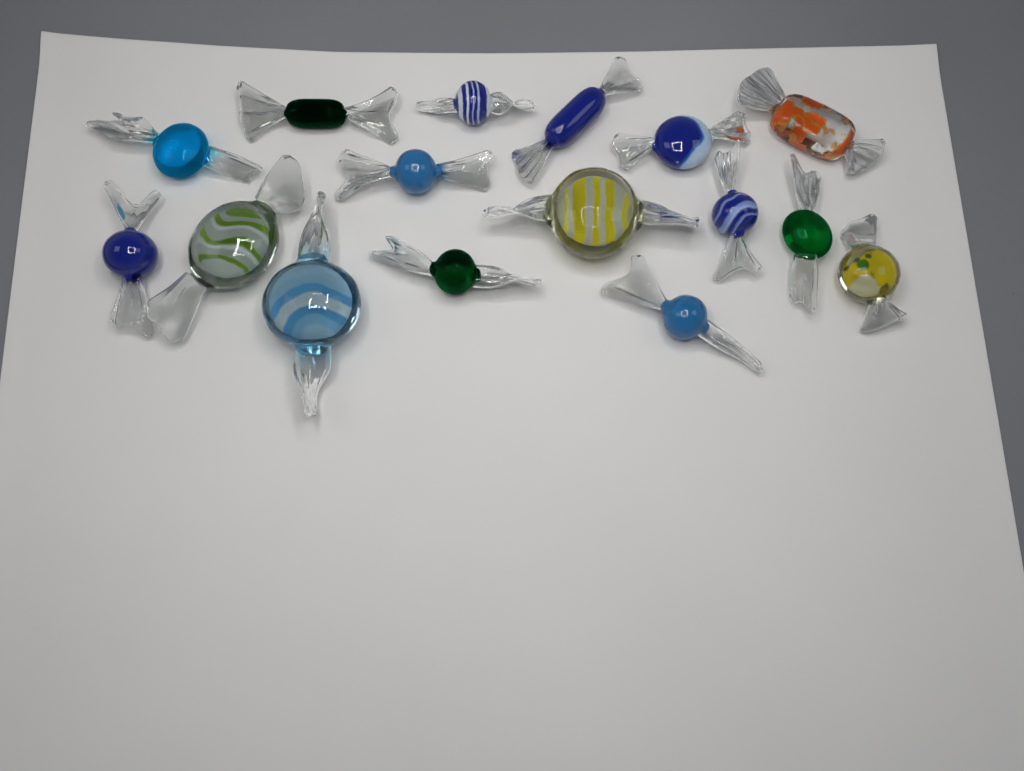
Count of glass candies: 16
